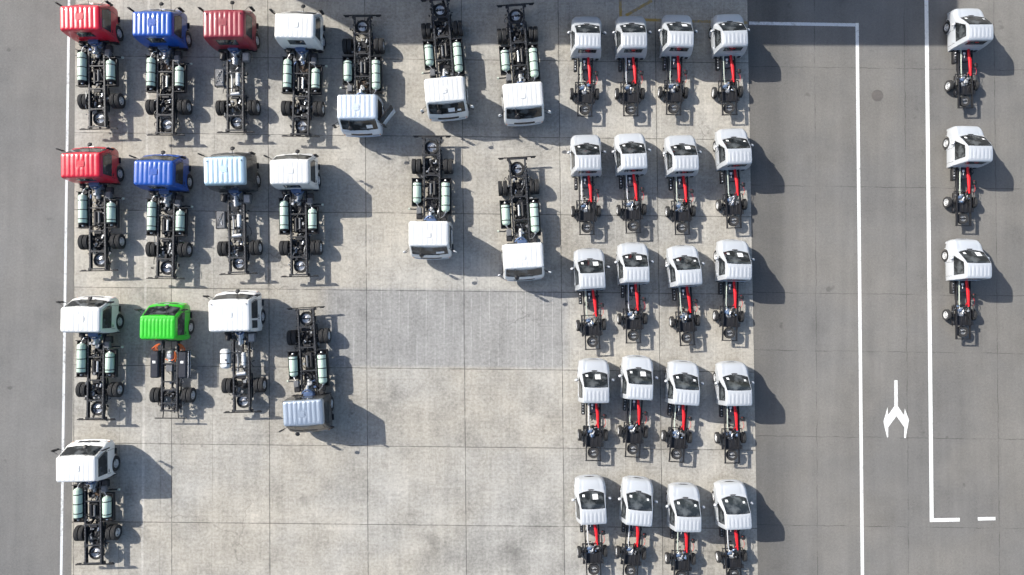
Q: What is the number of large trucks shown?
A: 18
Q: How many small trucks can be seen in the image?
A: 23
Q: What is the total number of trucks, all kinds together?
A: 41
